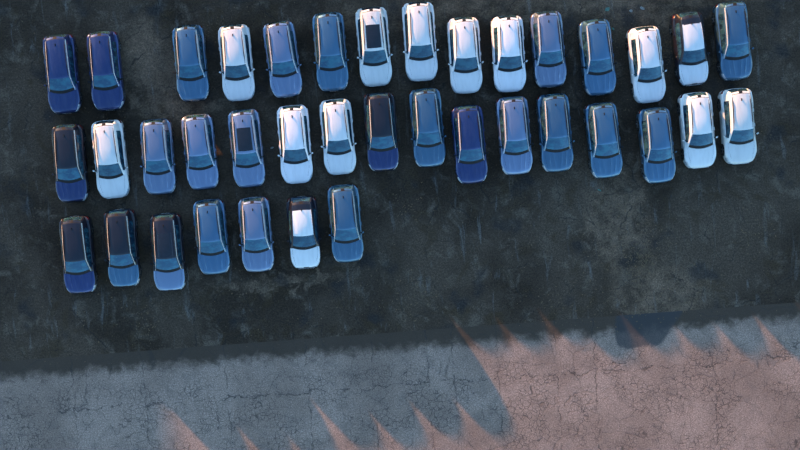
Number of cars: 38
